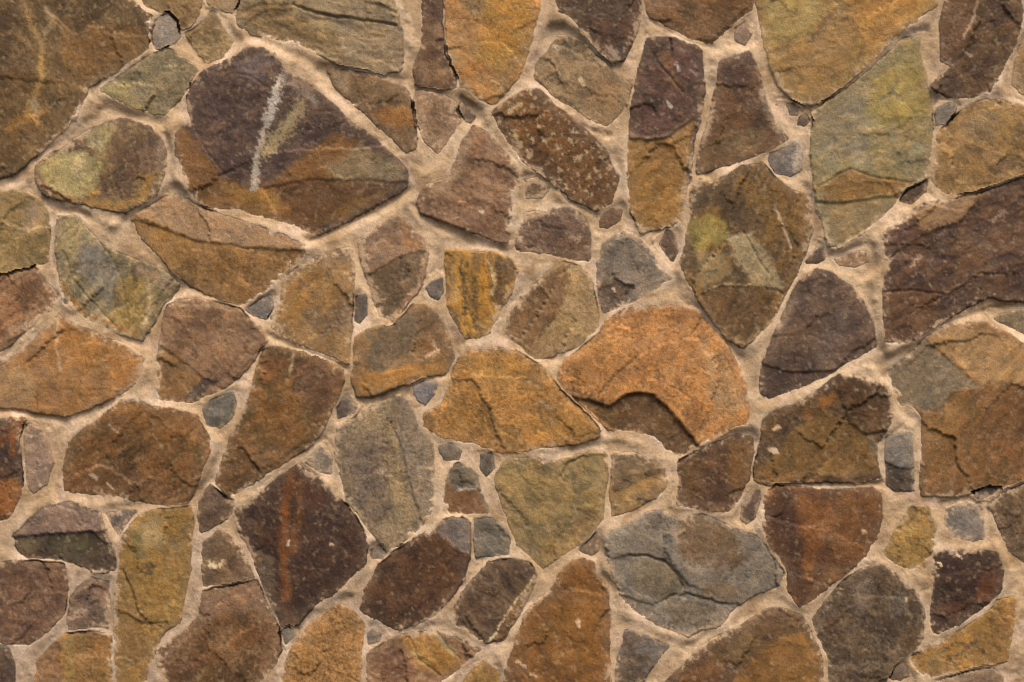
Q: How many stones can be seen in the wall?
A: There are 113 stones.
